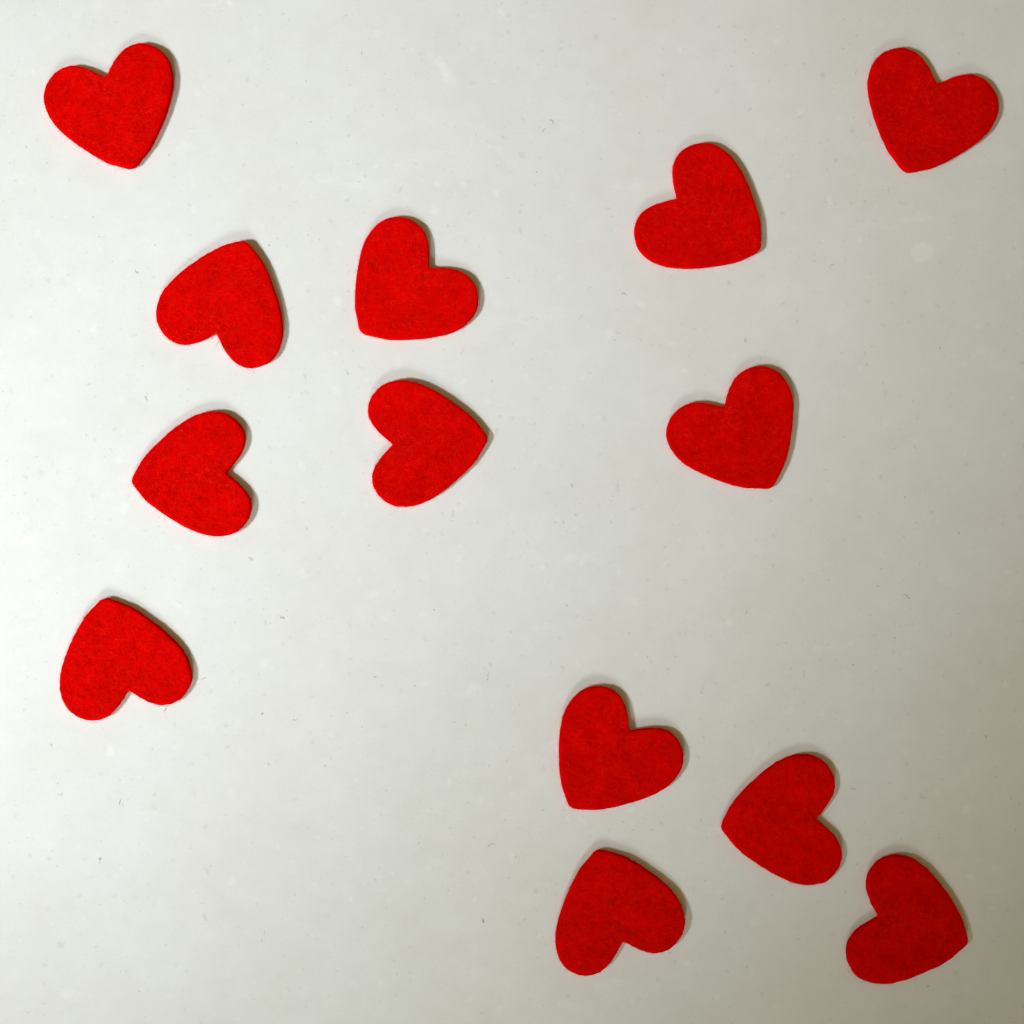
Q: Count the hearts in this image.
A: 13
